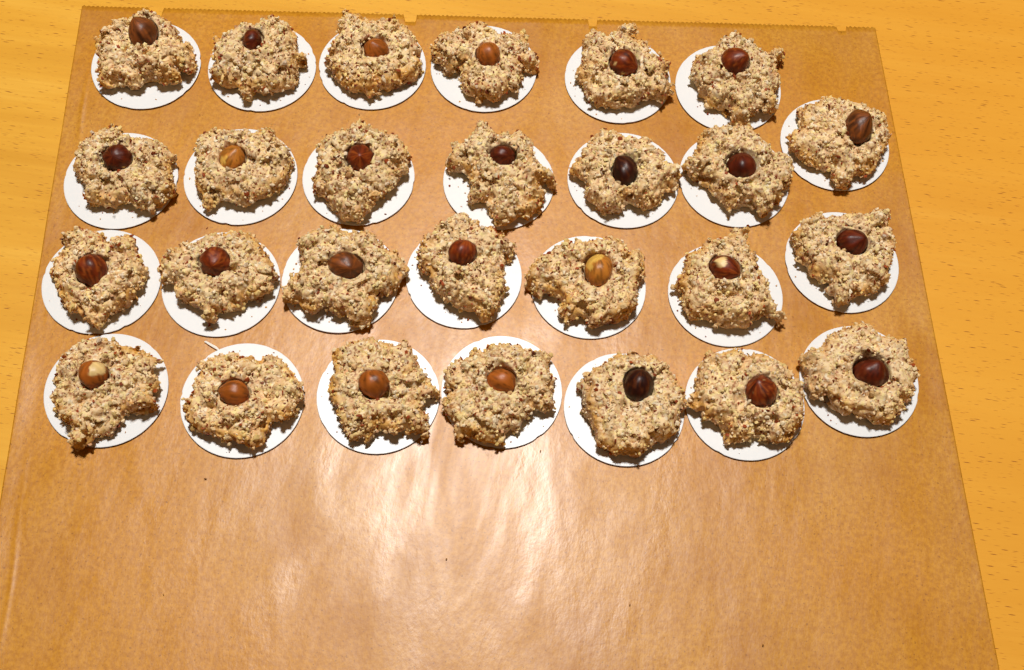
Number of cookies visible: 27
